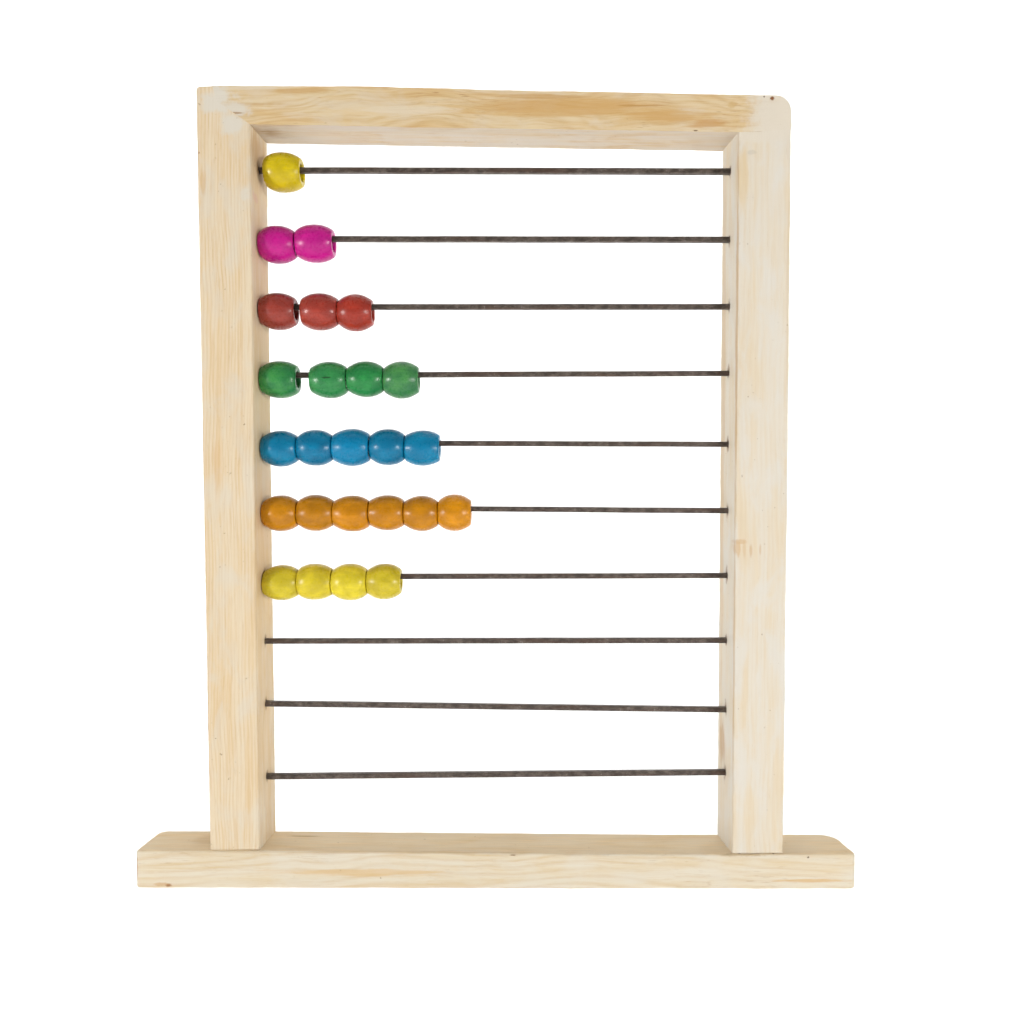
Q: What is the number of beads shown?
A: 25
